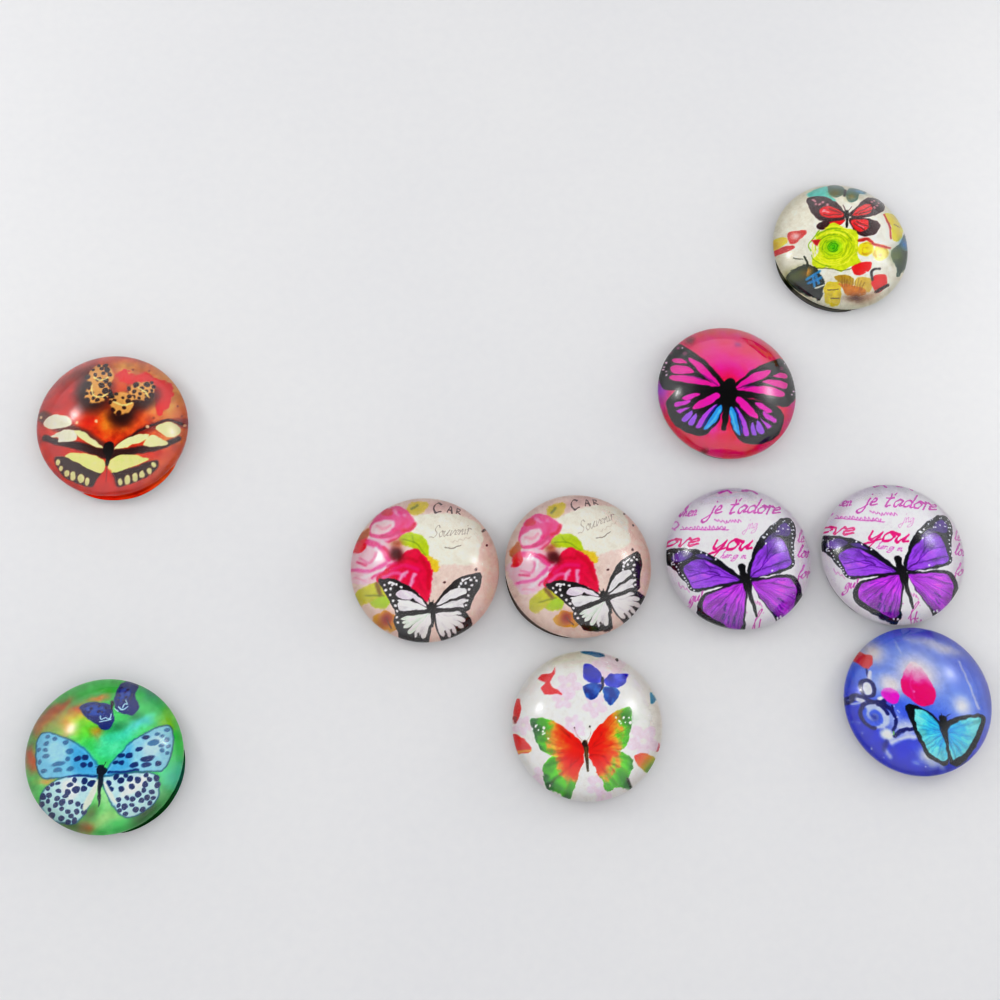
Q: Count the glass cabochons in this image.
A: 10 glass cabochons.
